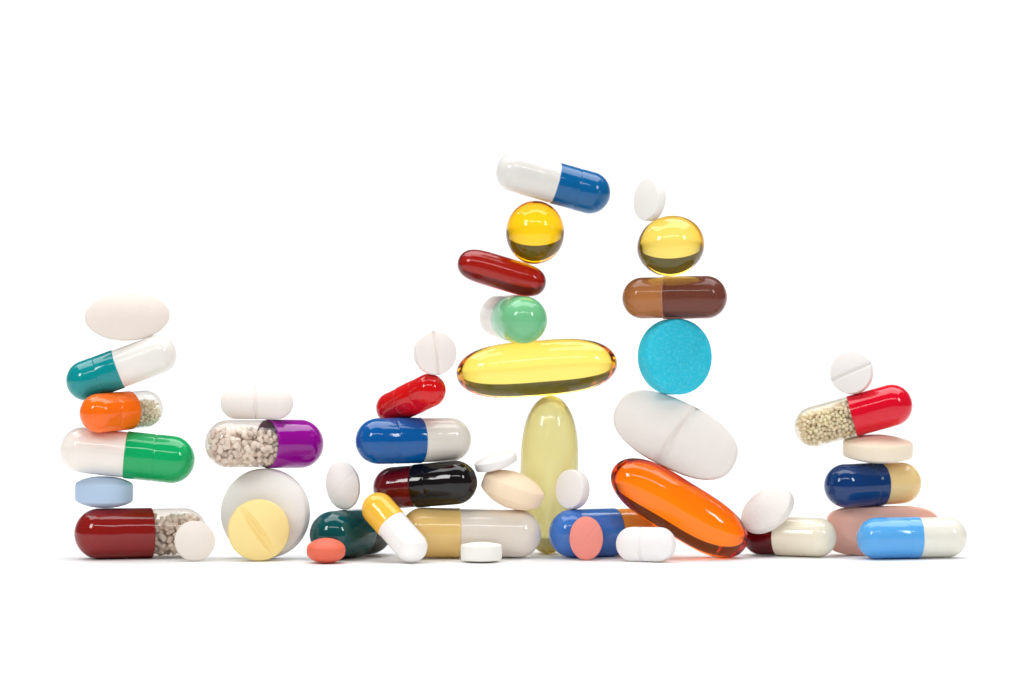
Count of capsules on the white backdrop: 25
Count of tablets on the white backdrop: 22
